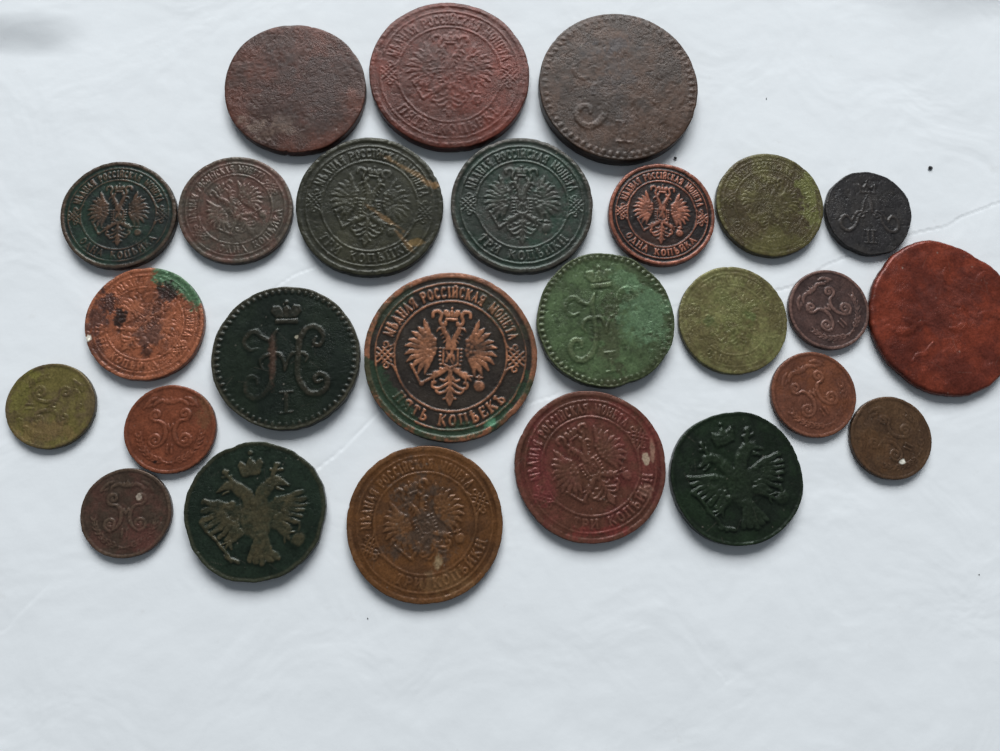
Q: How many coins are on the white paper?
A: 26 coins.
